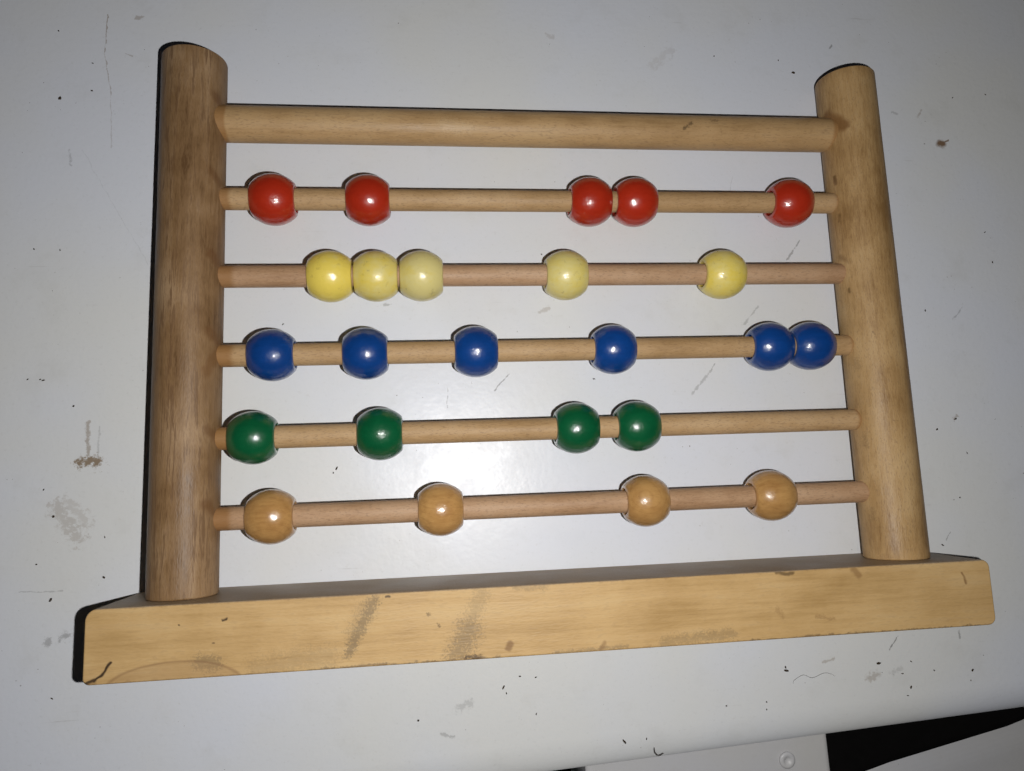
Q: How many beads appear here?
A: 24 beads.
